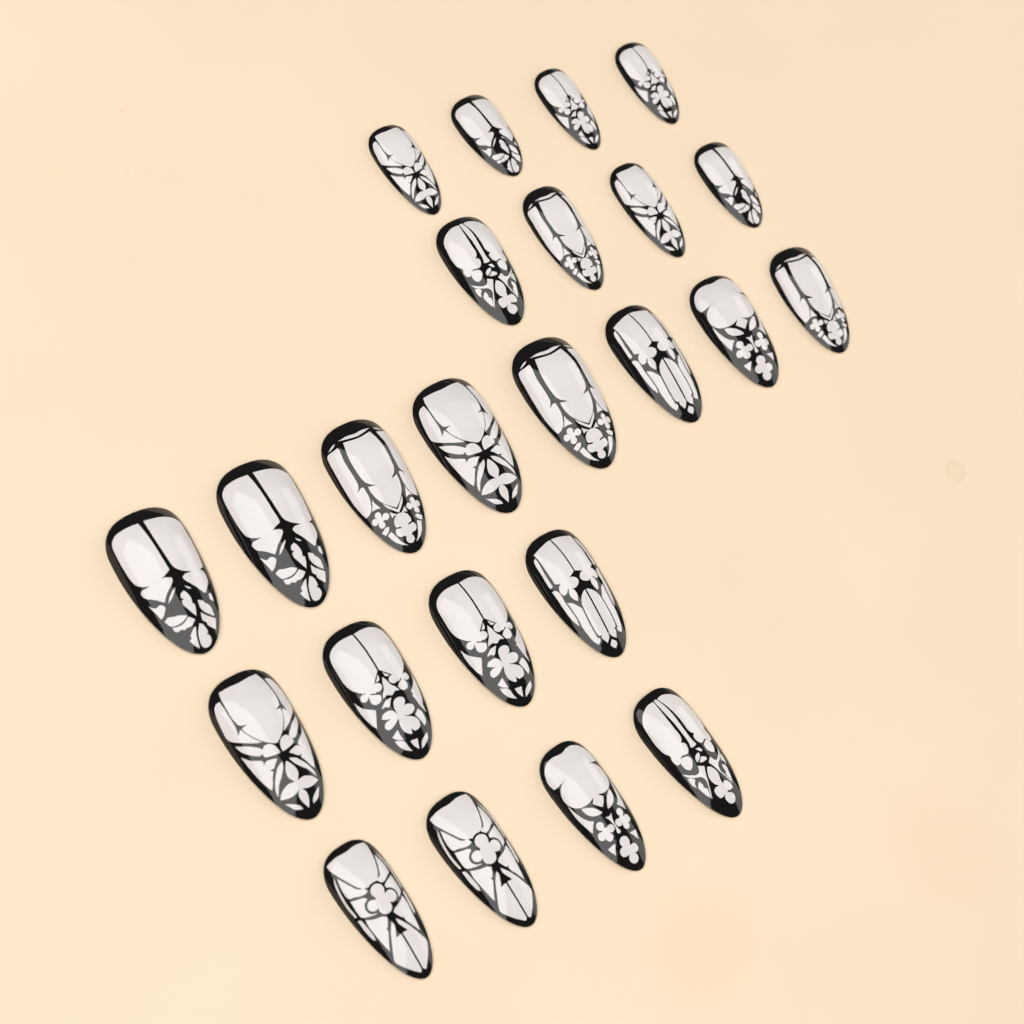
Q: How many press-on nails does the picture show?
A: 24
